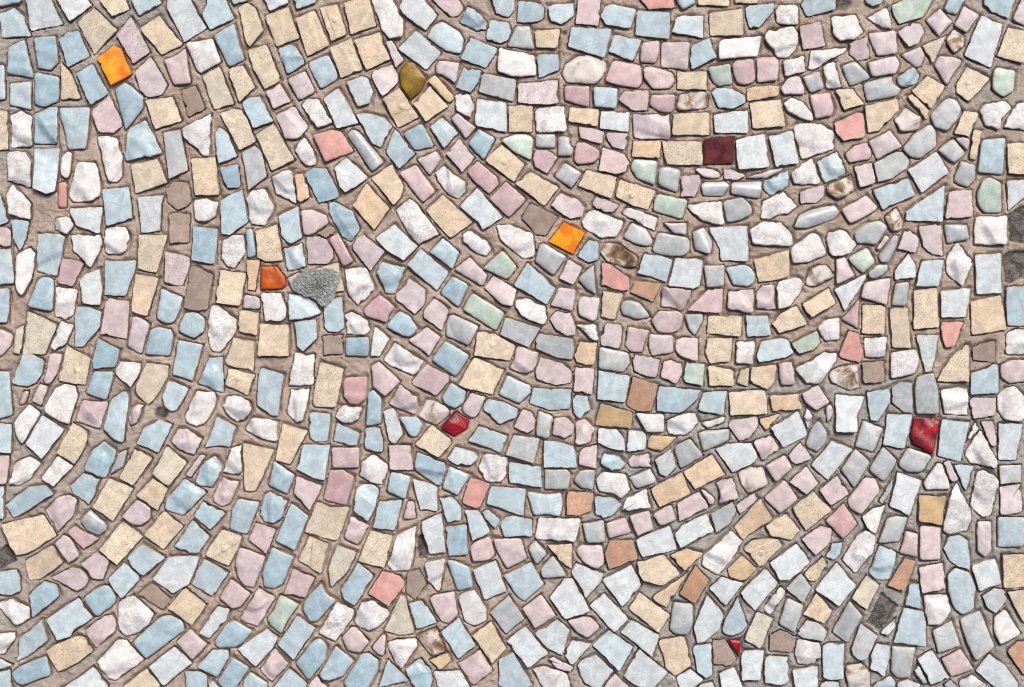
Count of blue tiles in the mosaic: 200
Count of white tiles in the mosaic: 192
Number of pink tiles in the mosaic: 192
